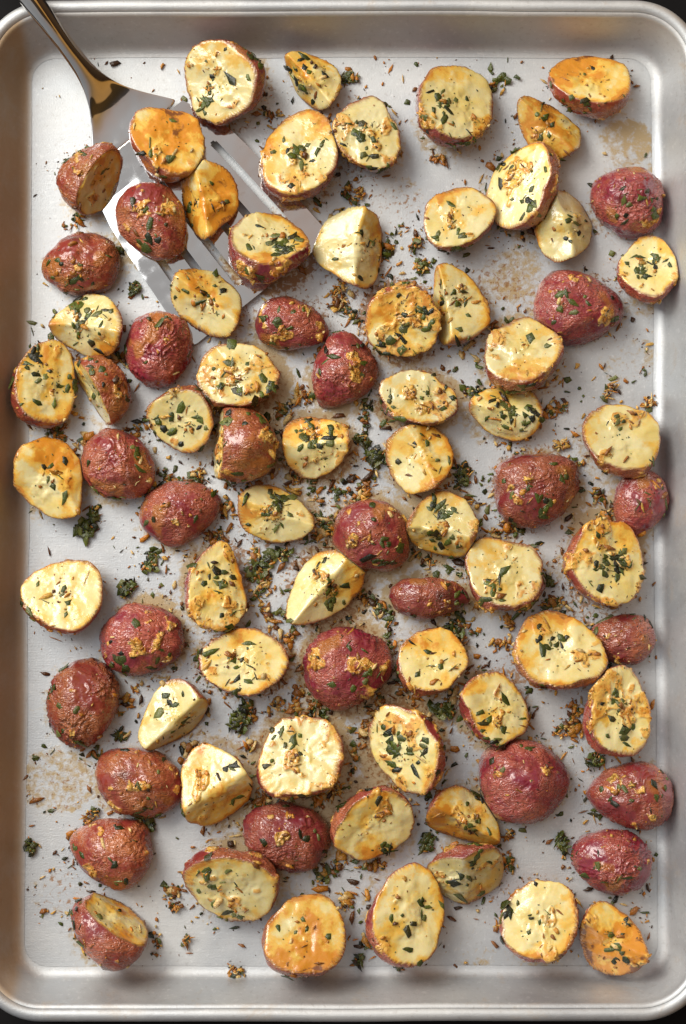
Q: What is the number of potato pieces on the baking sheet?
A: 80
